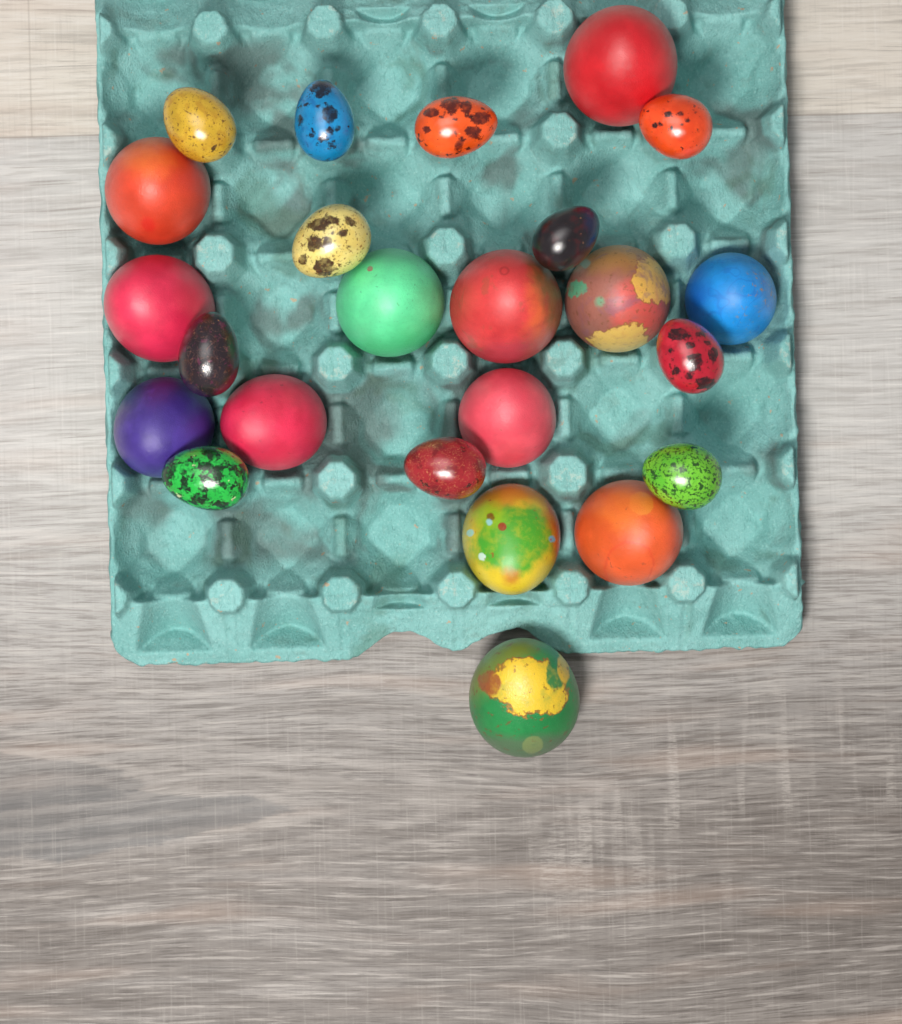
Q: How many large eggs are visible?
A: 13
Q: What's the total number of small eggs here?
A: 11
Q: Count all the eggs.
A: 24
